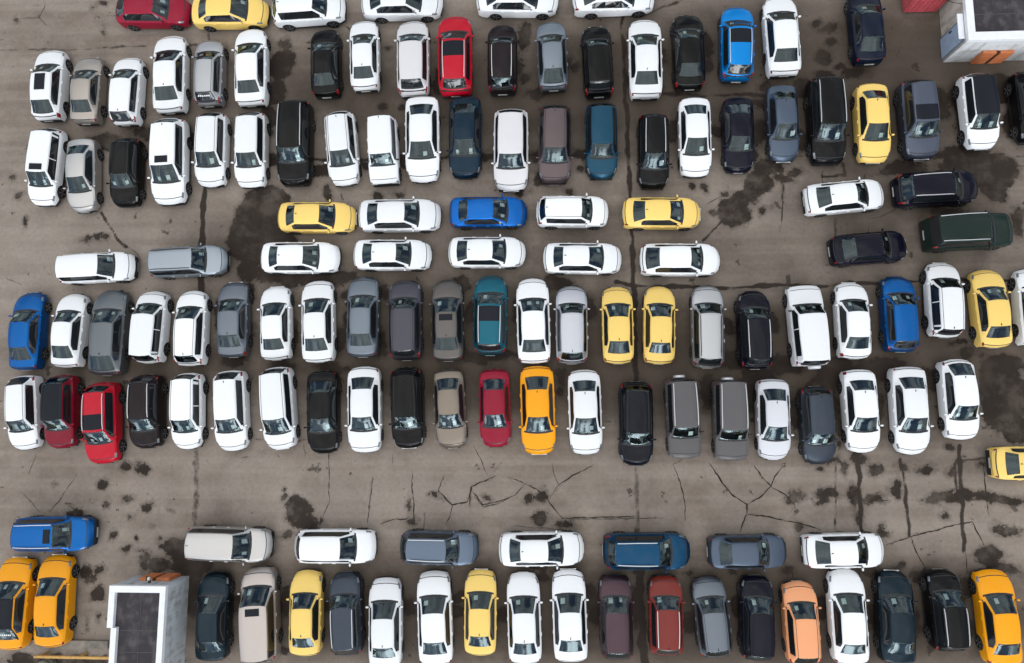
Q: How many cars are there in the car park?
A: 138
